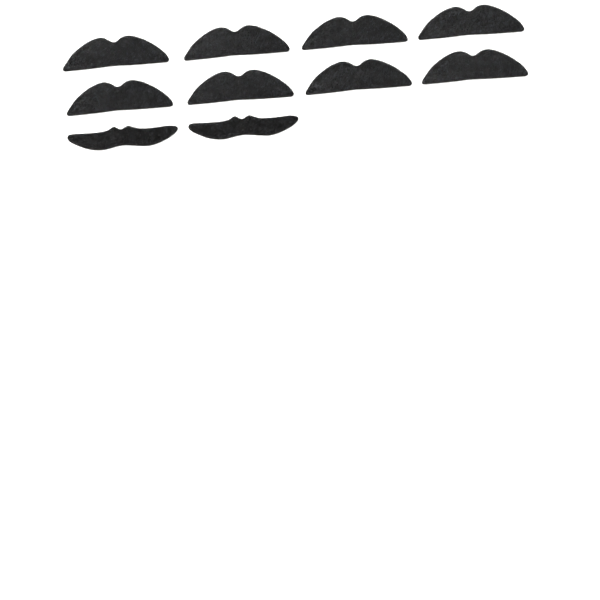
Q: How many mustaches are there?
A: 10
